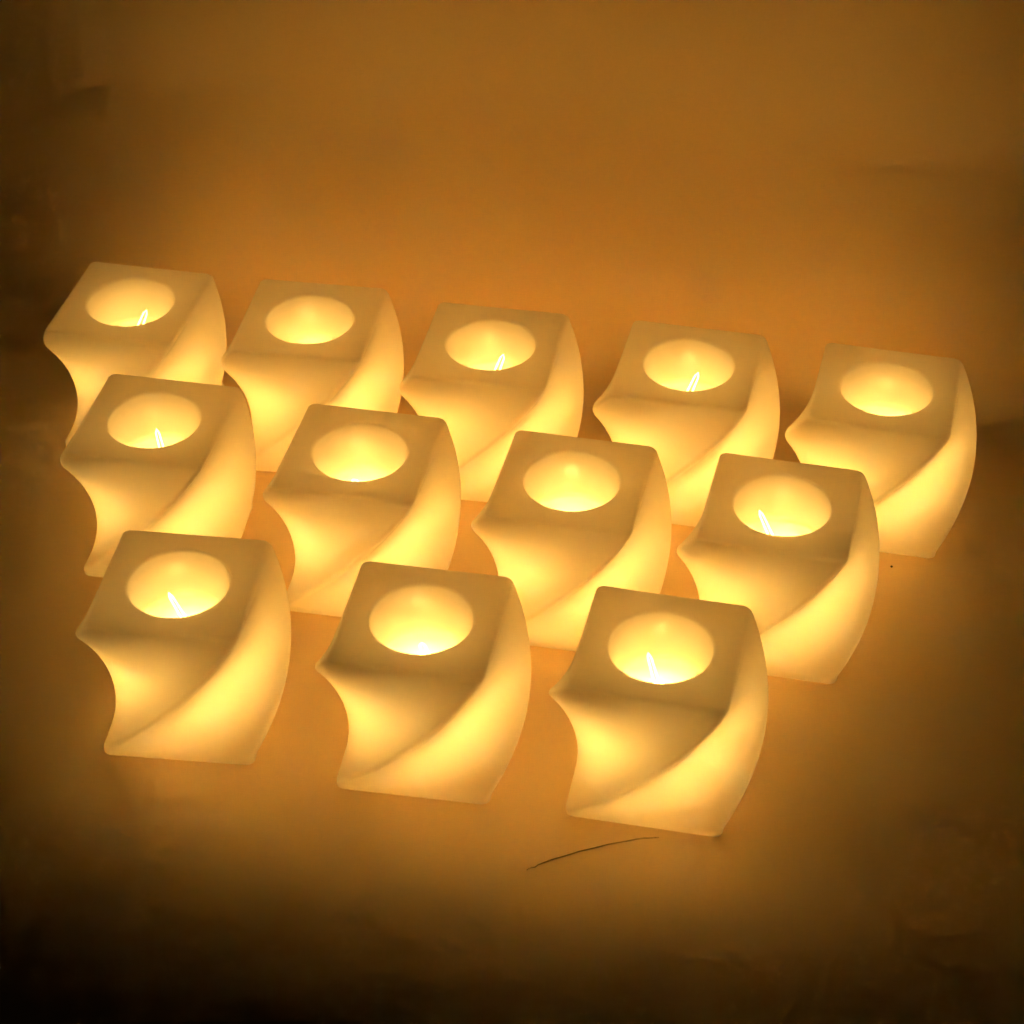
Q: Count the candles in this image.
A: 12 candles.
